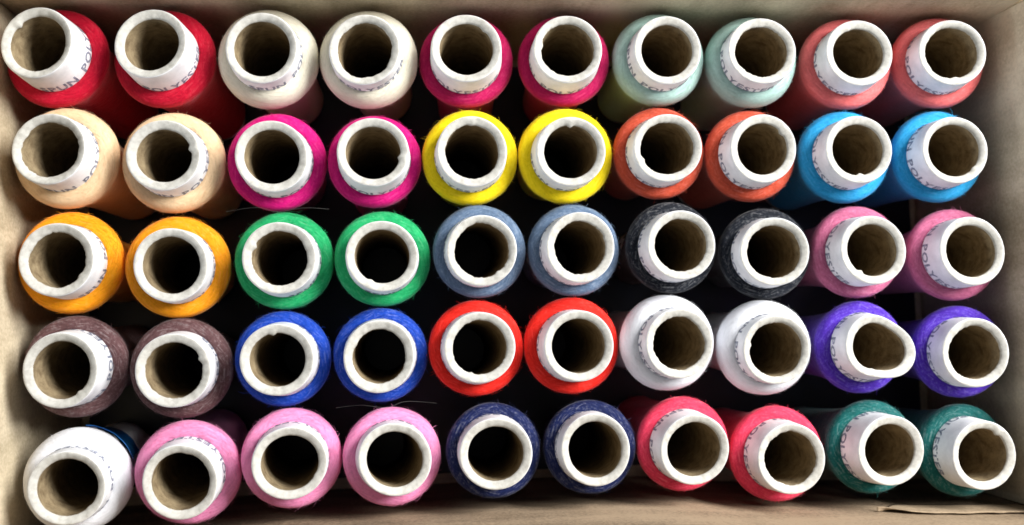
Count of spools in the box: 50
